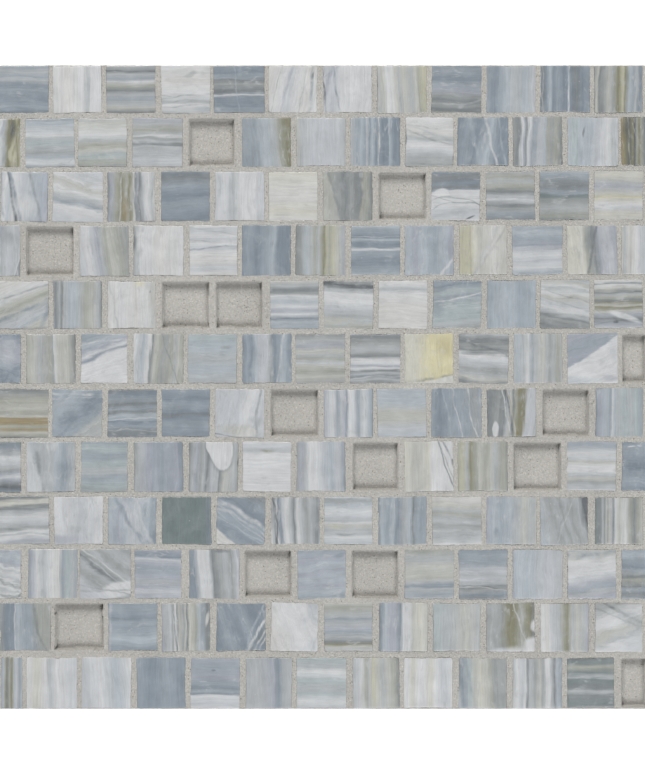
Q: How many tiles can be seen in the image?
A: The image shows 136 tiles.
